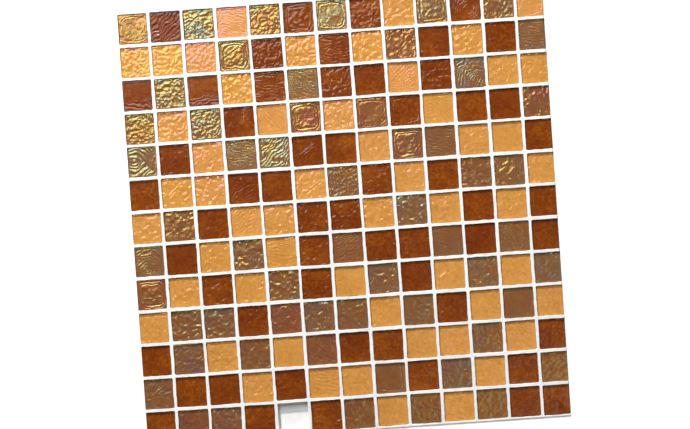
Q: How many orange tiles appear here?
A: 54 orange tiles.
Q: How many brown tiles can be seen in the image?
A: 57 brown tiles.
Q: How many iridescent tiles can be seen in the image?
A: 57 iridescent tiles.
